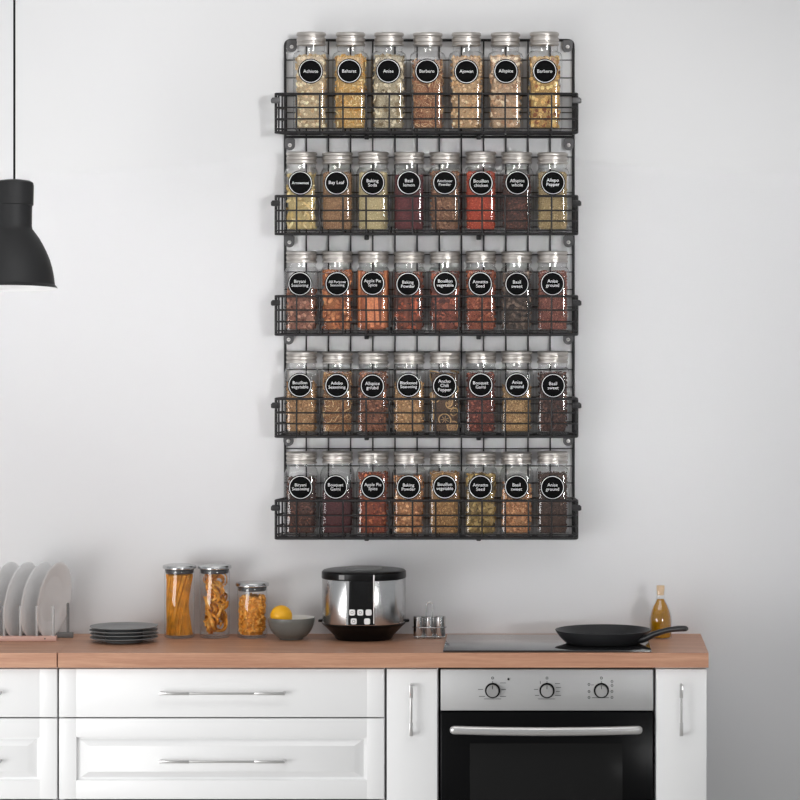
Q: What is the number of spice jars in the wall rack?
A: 39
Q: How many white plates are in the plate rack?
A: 4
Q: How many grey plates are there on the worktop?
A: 4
